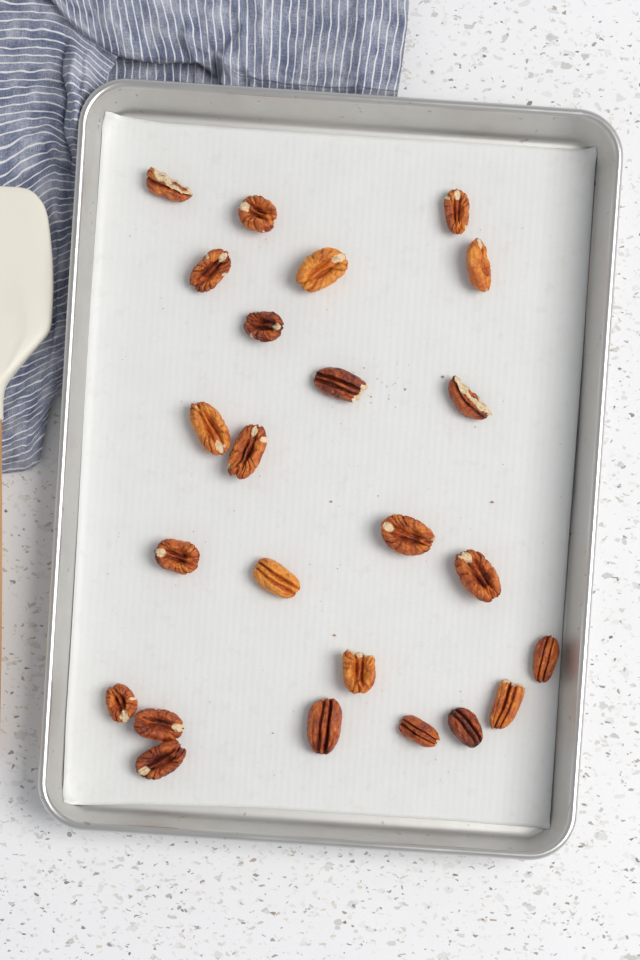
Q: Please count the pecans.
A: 24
